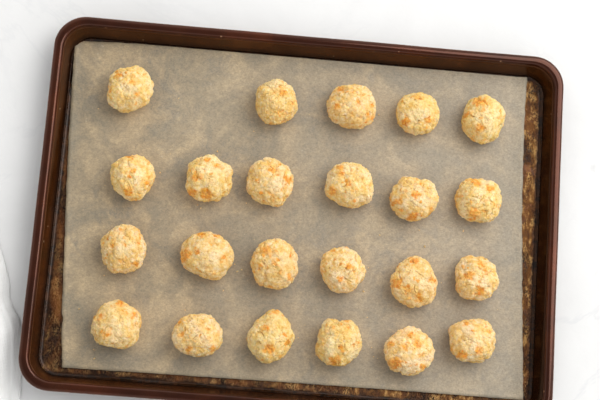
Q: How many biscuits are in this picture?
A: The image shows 23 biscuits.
